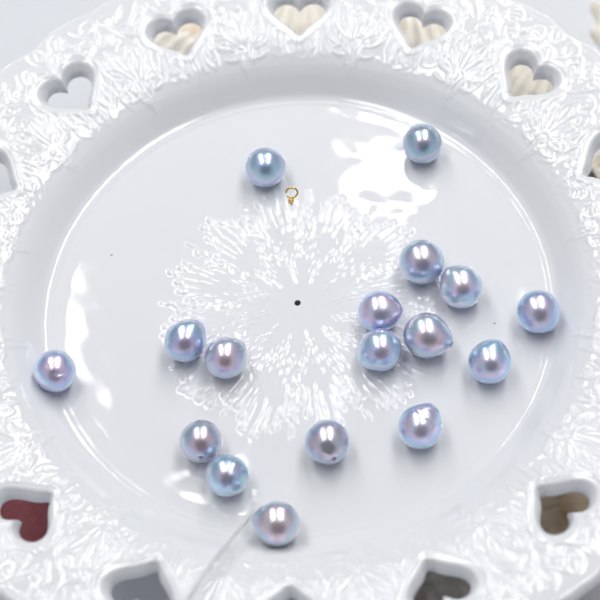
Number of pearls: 17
